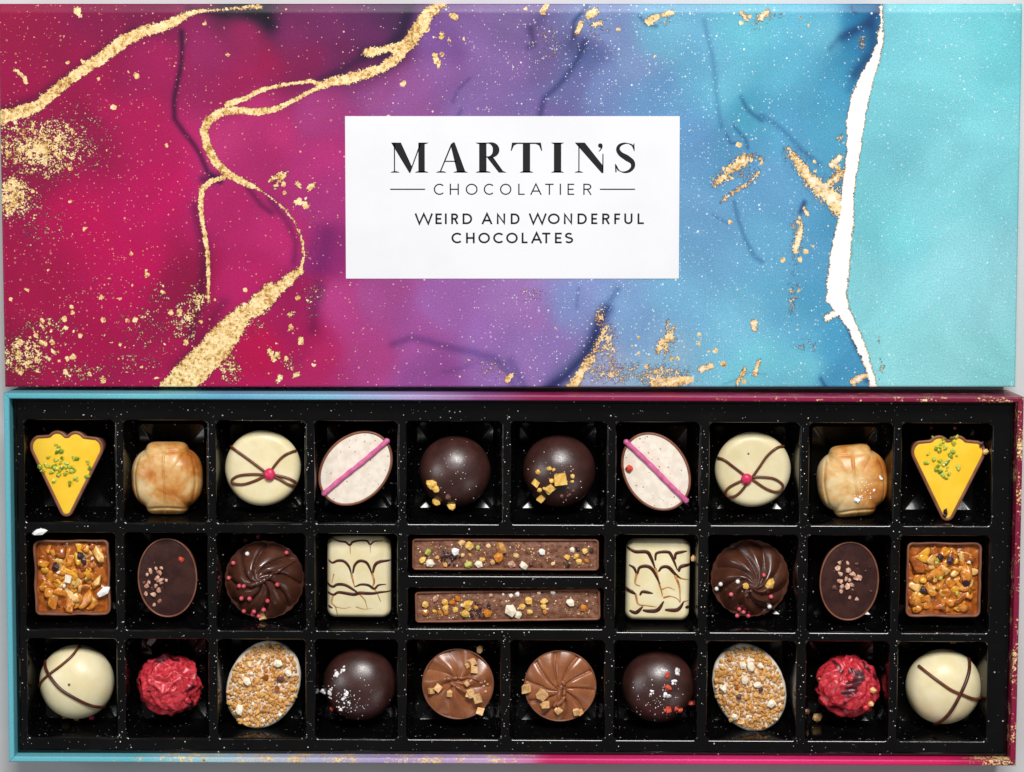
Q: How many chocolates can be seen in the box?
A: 30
